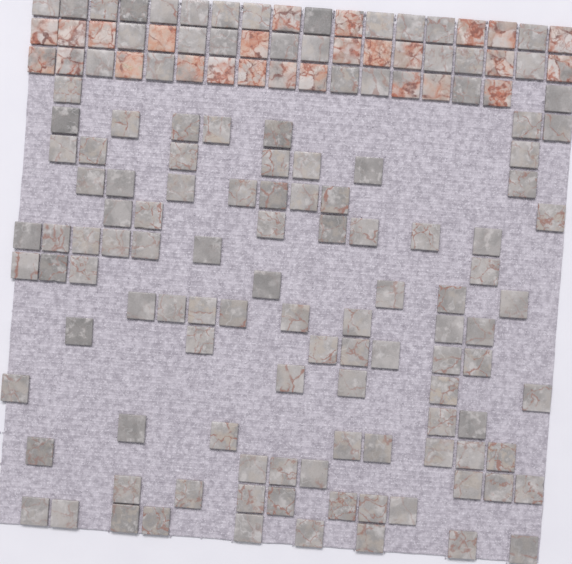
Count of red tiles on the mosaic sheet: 26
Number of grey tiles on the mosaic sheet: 124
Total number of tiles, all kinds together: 150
